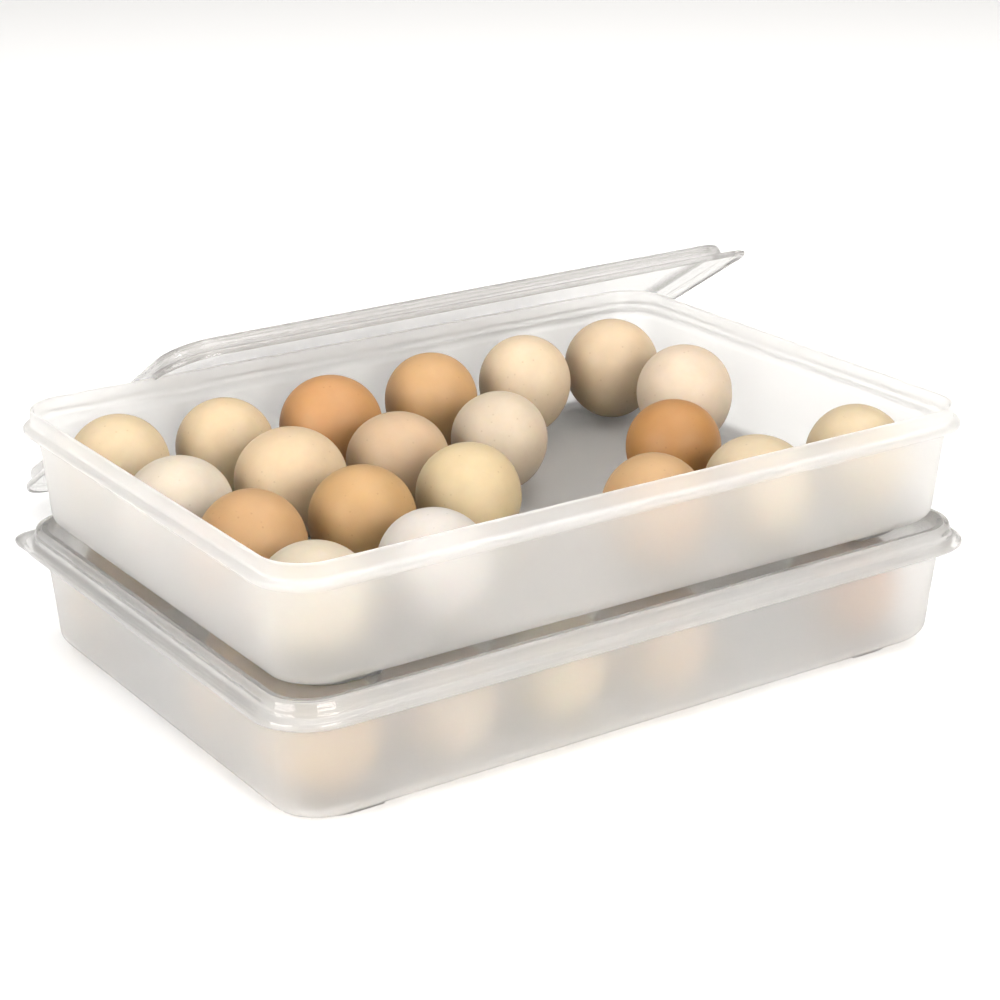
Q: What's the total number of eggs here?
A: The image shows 27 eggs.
